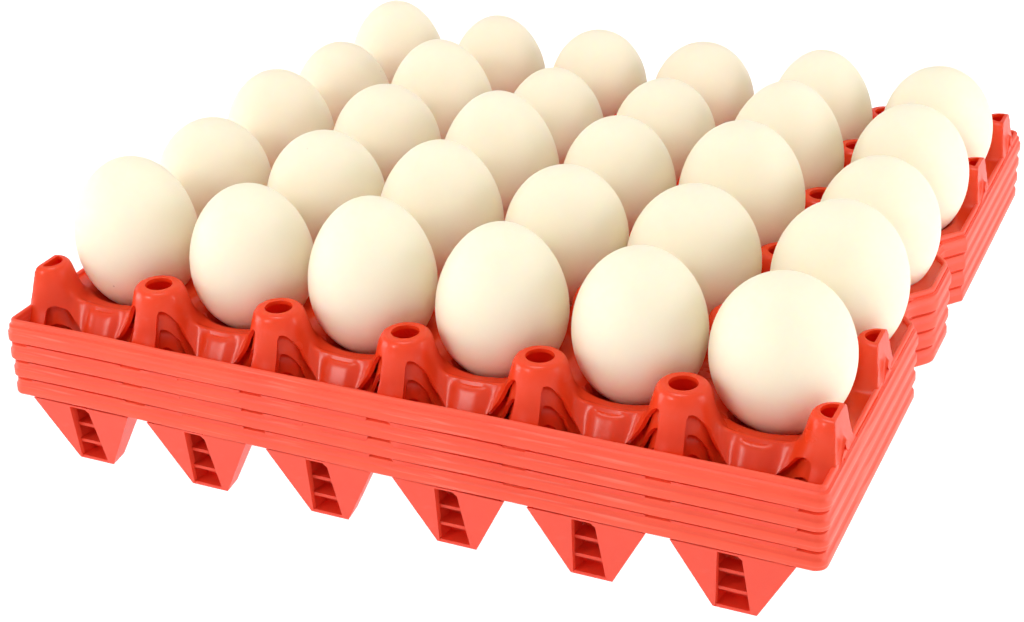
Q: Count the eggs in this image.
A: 30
